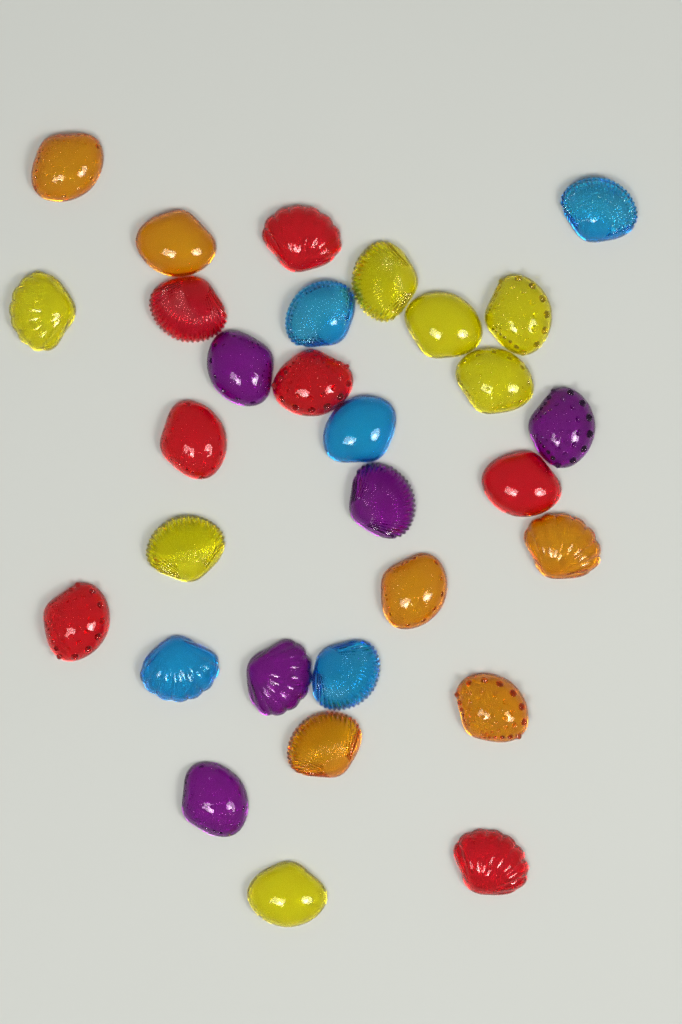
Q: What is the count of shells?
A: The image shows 30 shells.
